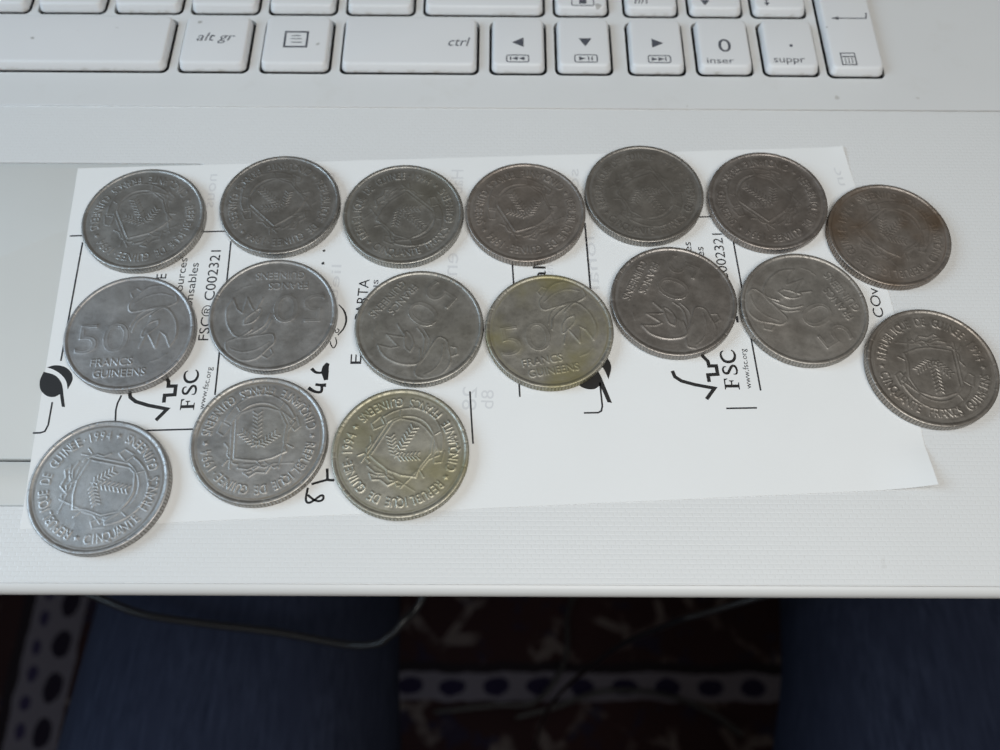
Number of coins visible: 17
